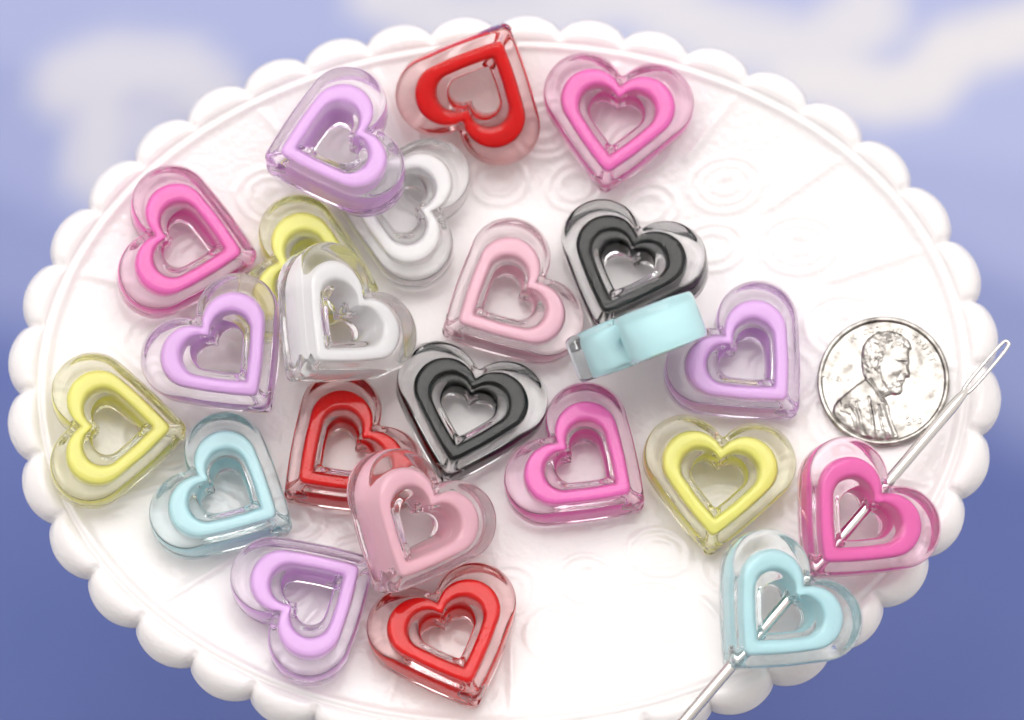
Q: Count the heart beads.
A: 23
